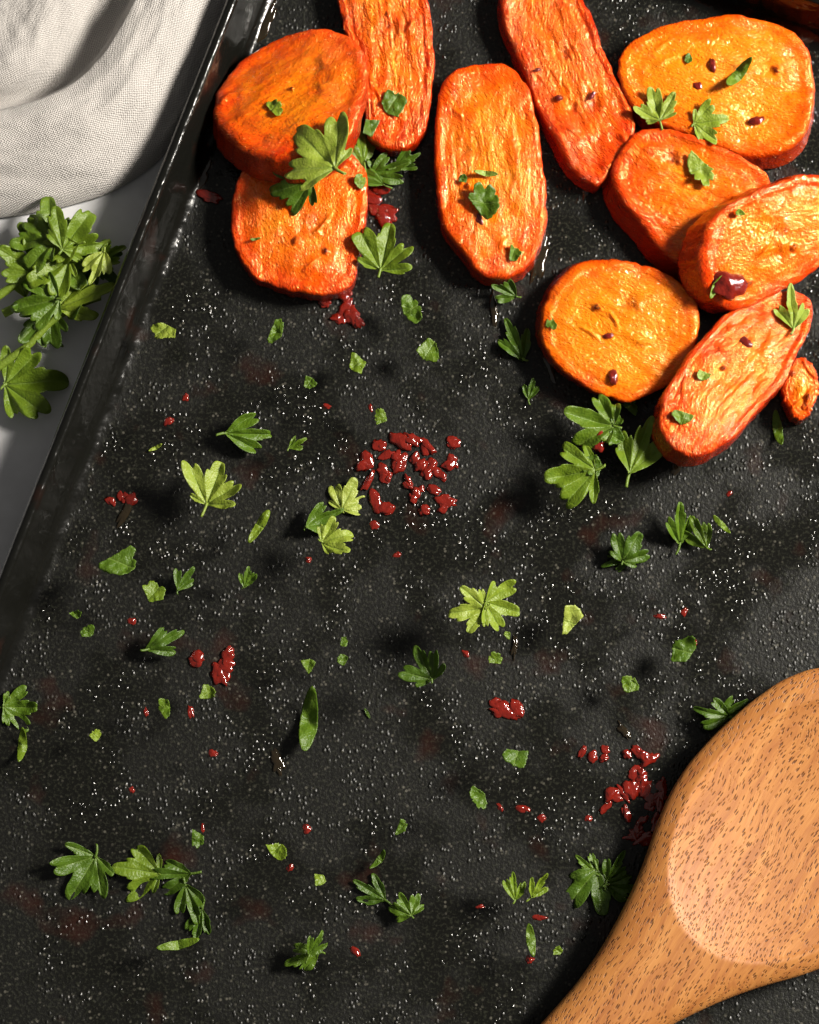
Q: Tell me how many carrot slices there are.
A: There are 11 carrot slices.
